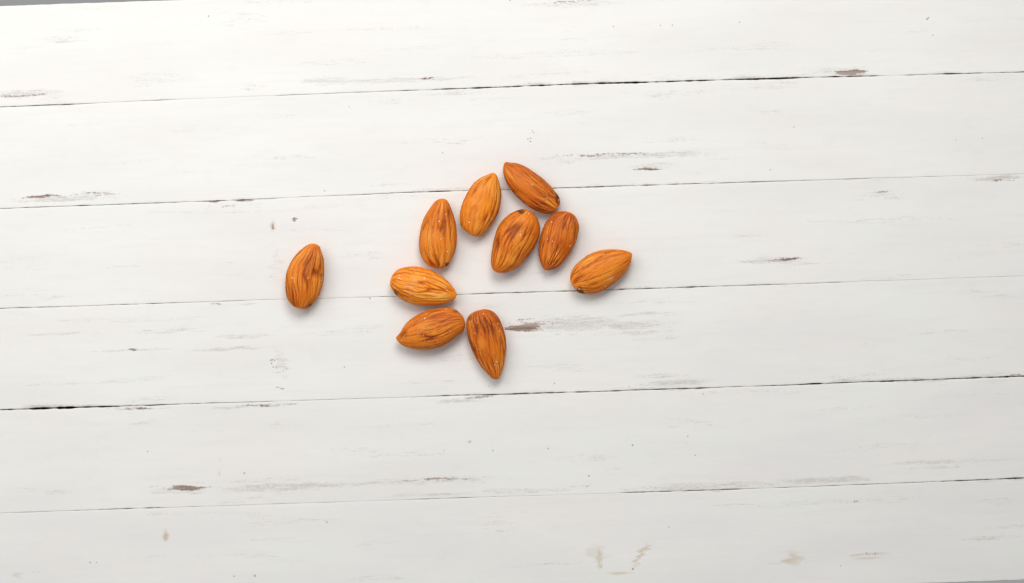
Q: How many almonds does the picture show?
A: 10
